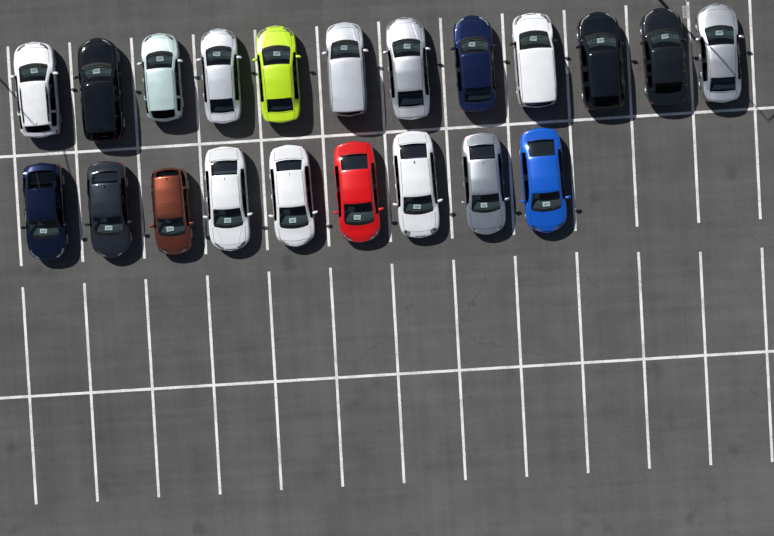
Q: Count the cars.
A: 21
